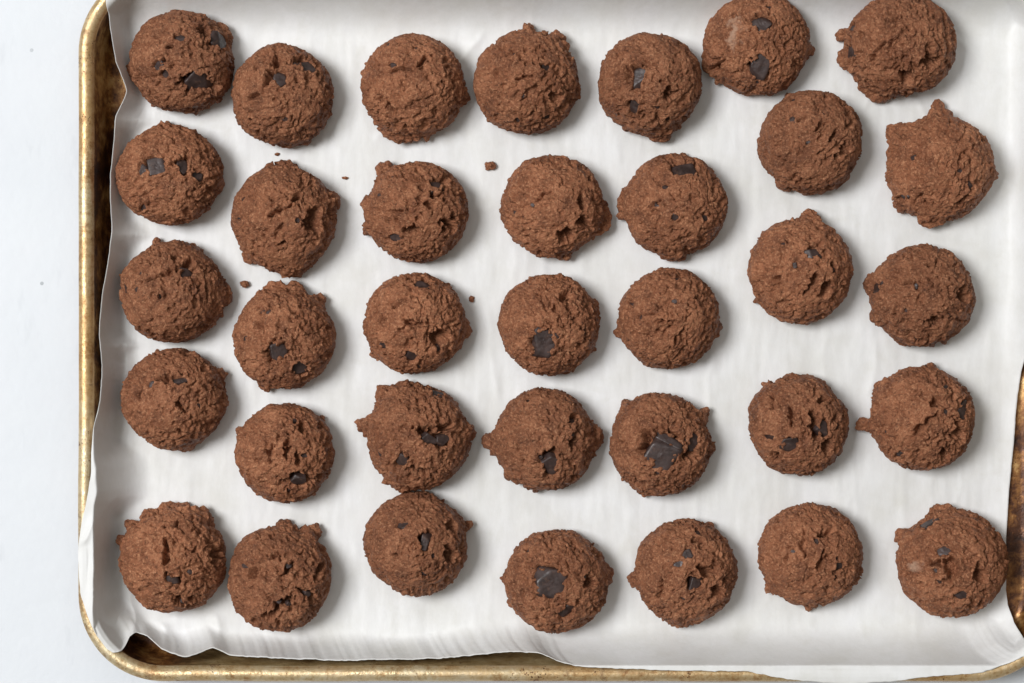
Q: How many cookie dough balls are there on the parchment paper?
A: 35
